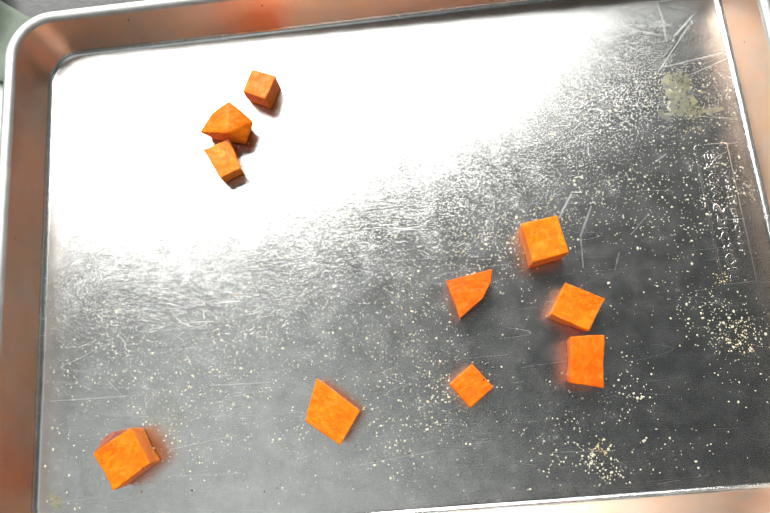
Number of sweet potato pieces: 10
